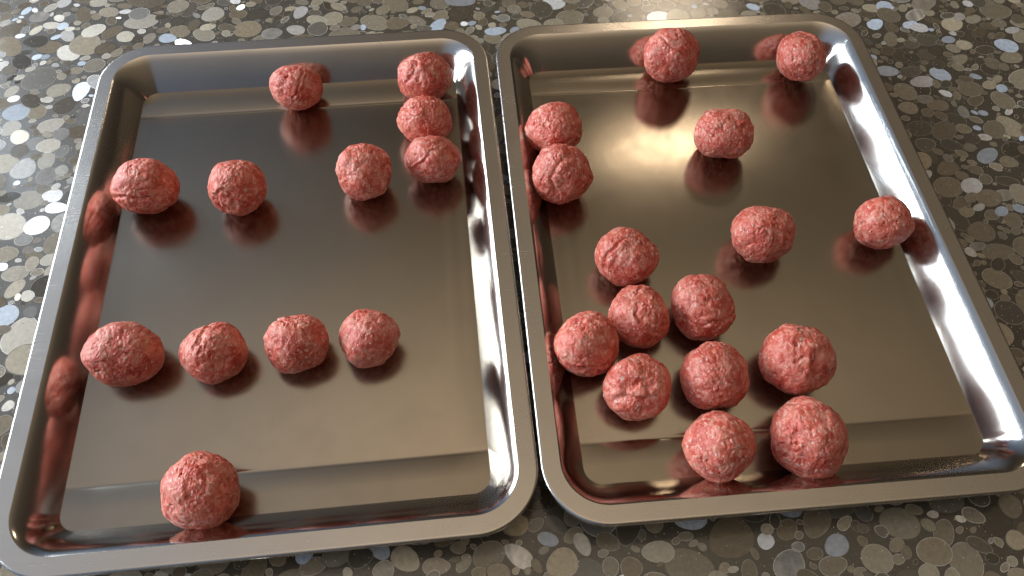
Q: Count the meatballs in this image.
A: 28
